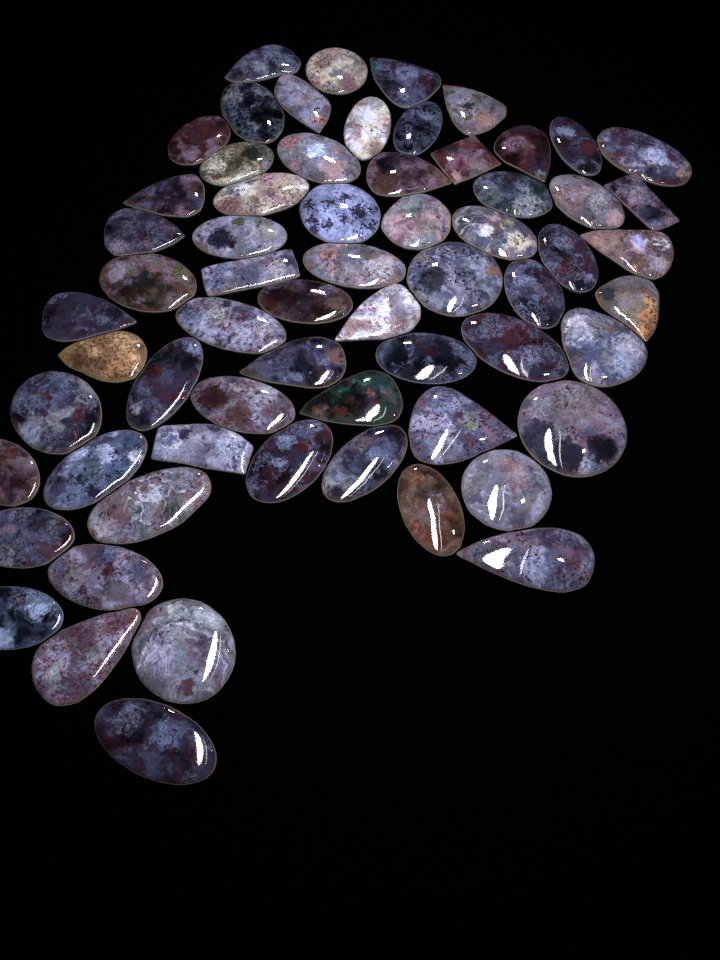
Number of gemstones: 64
